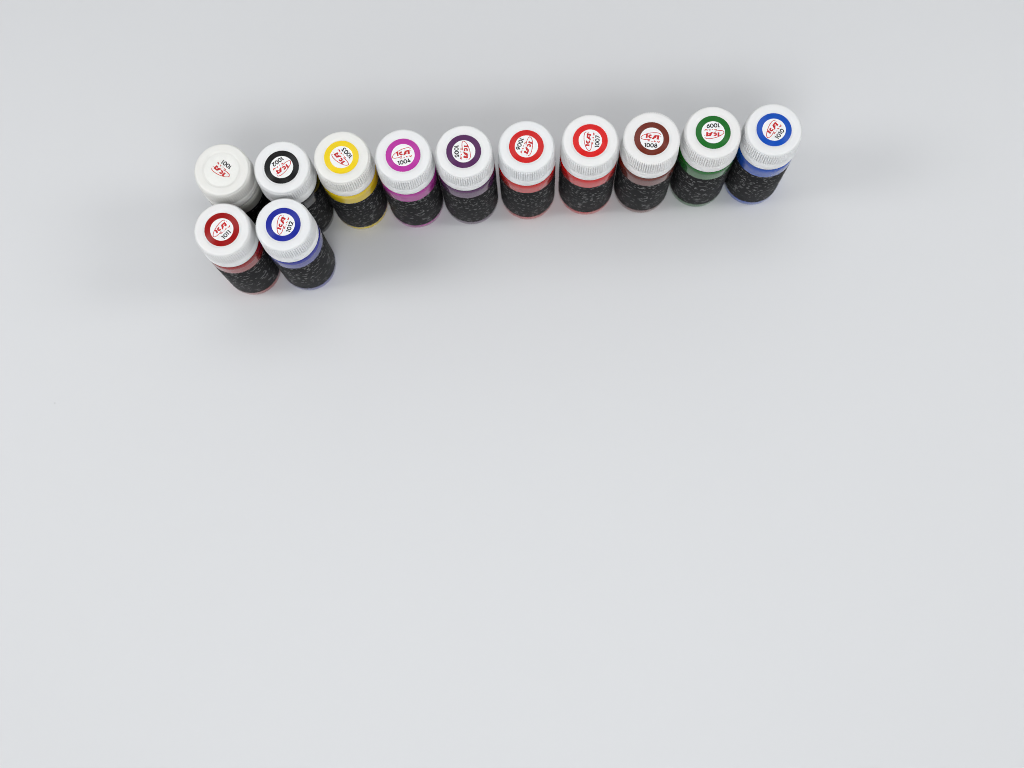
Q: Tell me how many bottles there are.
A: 12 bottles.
